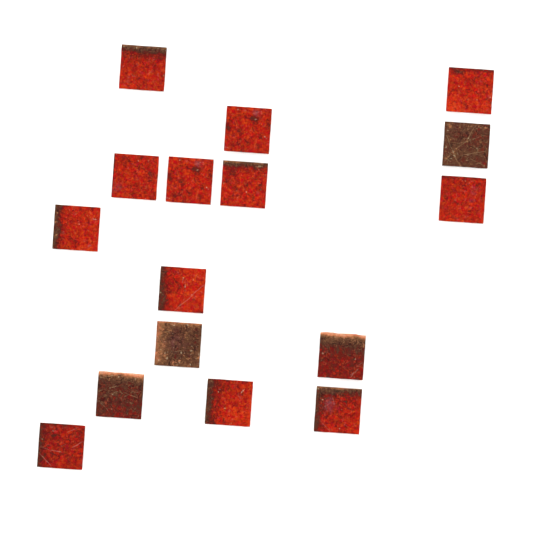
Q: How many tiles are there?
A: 16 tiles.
